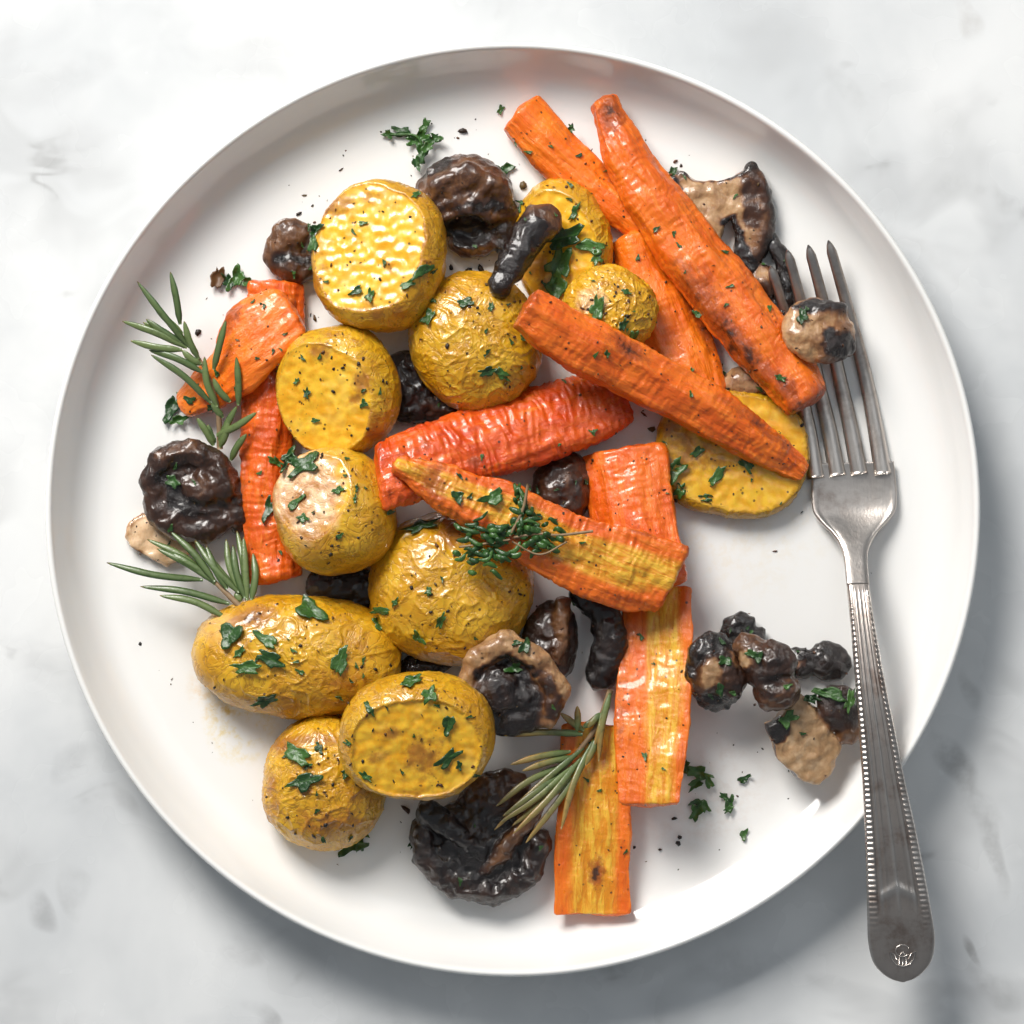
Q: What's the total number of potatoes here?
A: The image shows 11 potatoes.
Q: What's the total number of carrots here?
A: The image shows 11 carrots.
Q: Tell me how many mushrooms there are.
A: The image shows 21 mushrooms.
